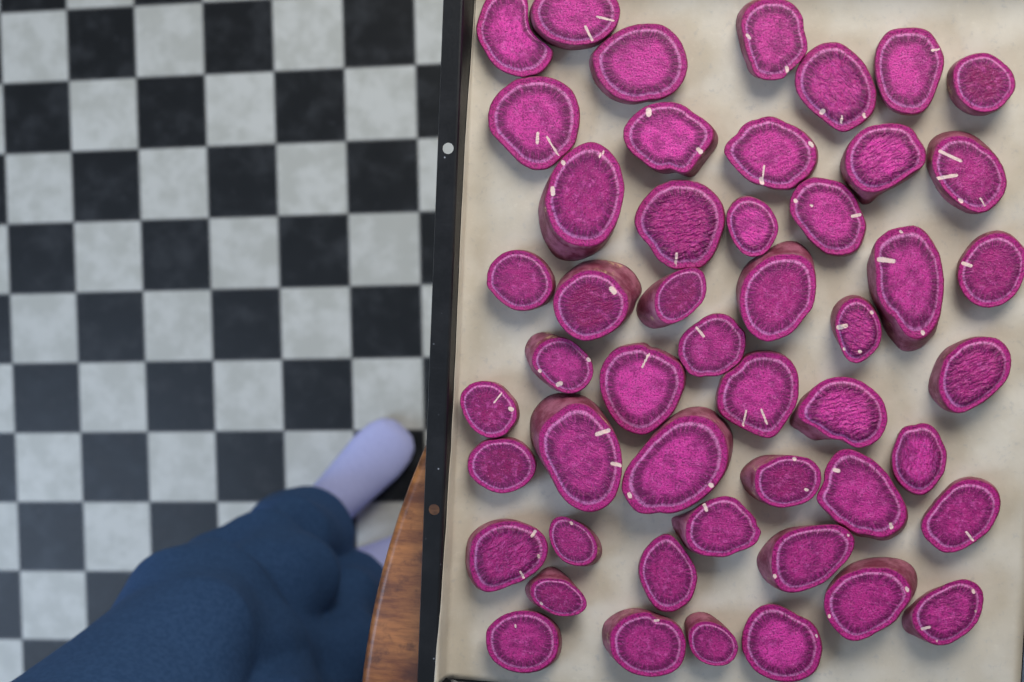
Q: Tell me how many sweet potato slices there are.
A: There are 49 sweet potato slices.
